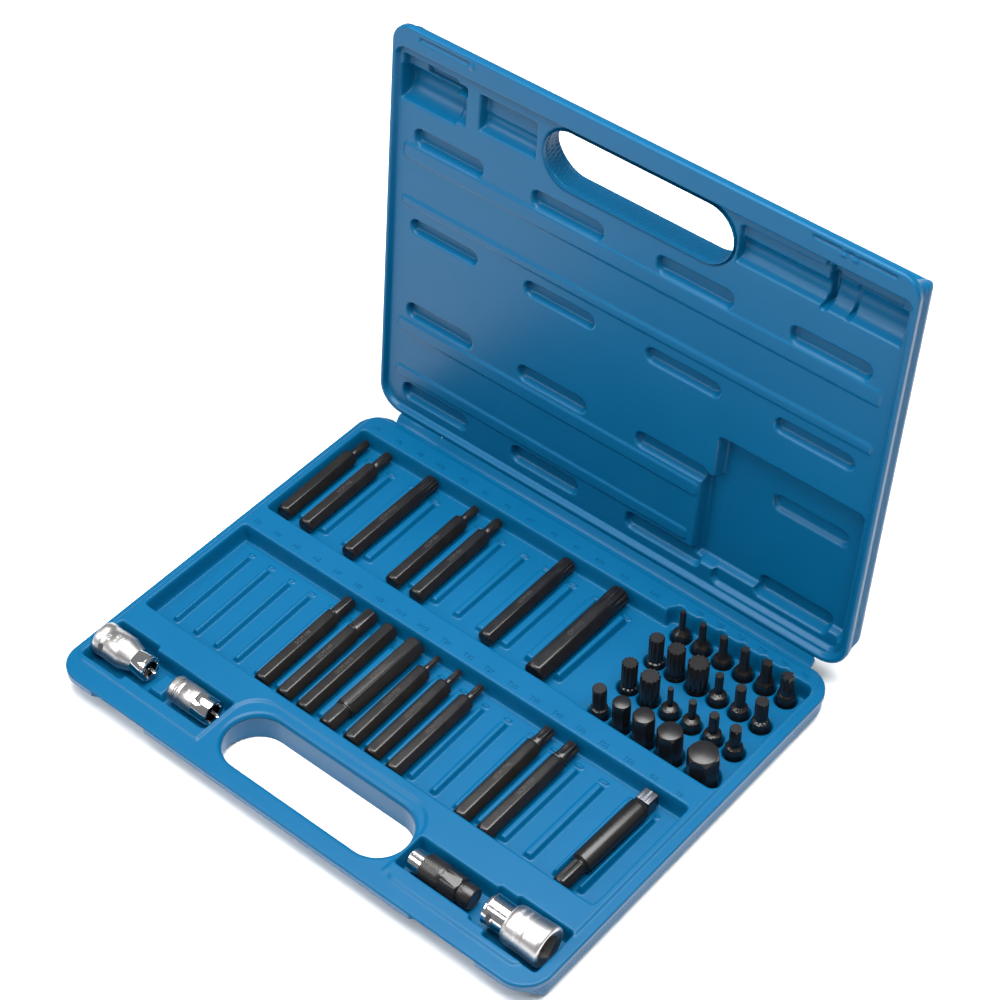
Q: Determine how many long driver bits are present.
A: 17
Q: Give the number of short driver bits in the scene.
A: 23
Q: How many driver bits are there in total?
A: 40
